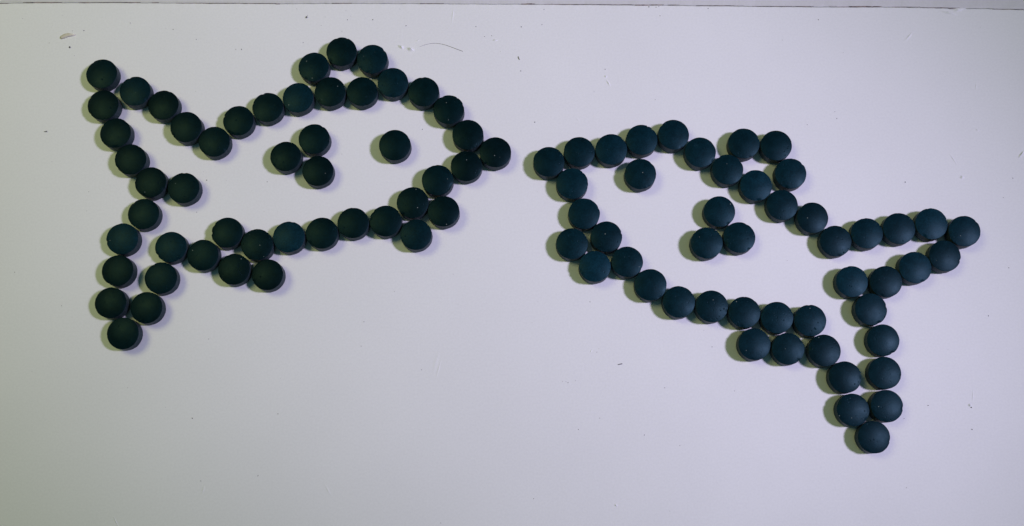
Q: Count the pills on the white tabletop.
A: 97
